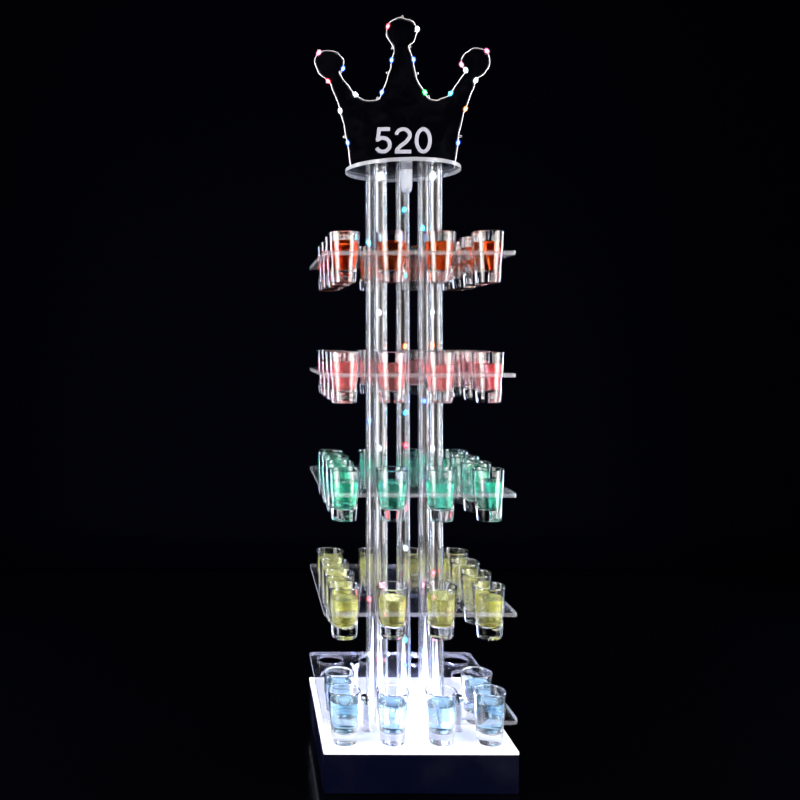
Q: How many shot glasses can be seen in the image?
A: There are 54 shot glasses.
